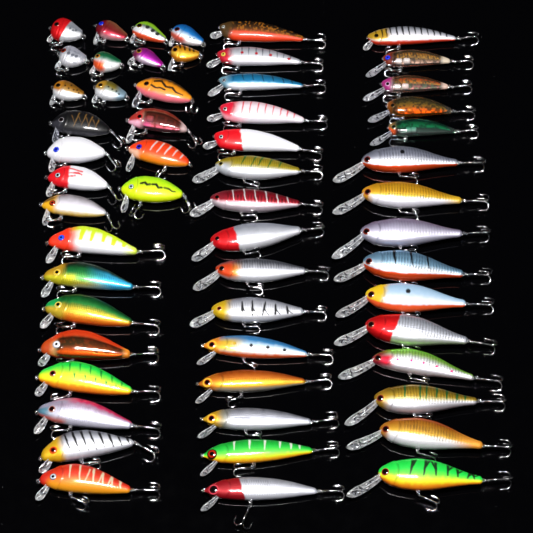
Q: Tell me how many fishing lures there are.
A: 56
